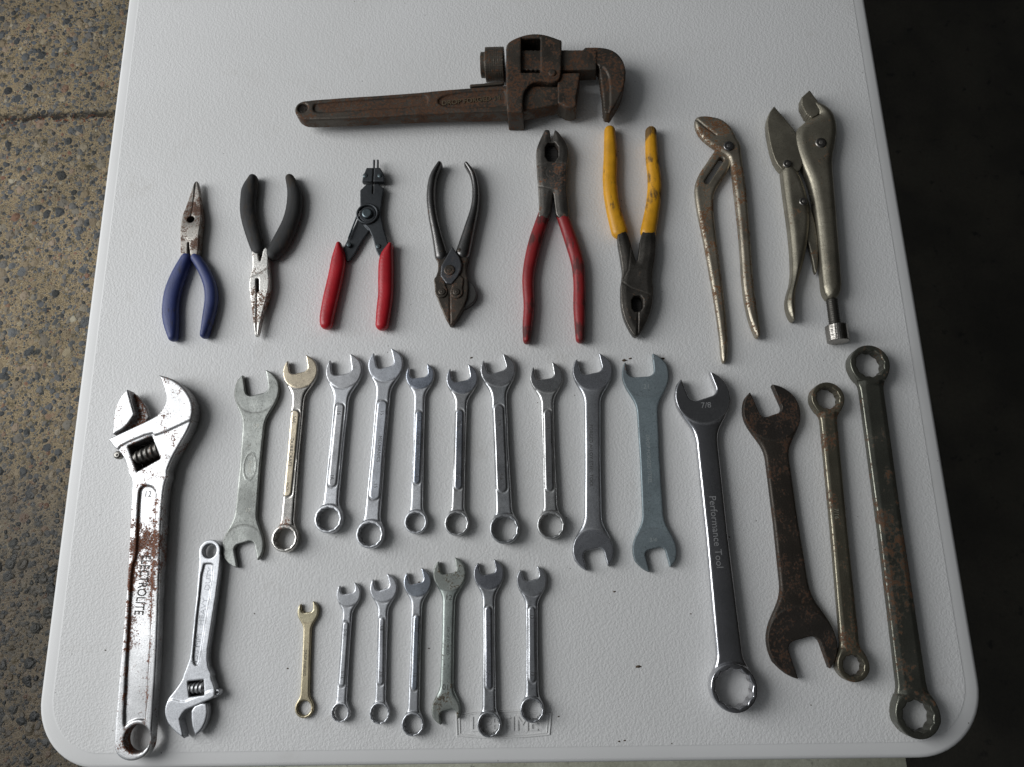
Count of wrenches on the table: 24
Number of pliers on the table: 8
